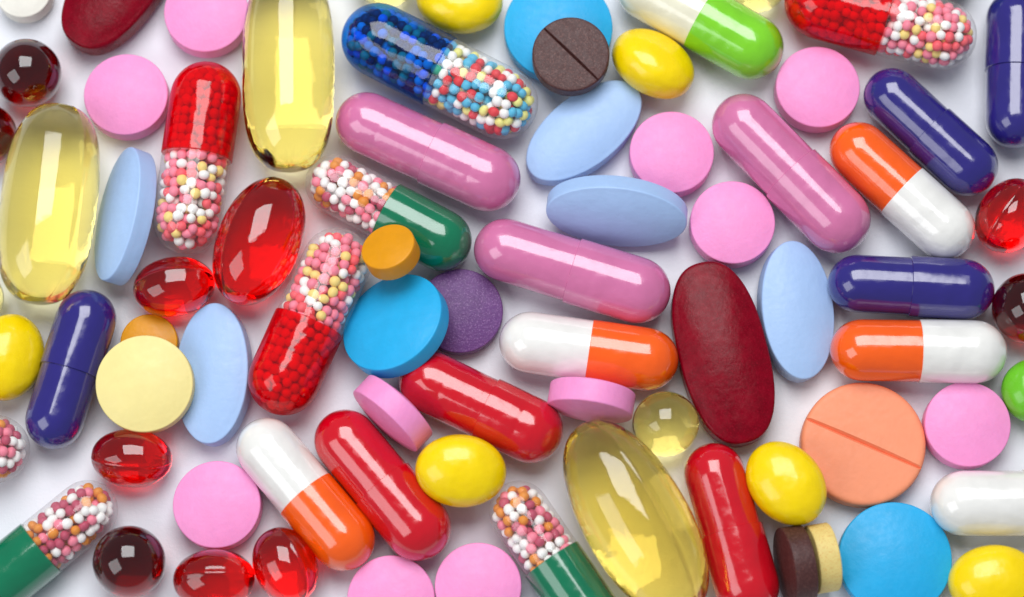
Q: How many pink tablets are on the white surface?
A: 11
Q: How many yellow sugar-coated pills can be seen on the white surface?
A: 6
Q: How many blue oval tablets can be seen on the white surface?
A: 5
